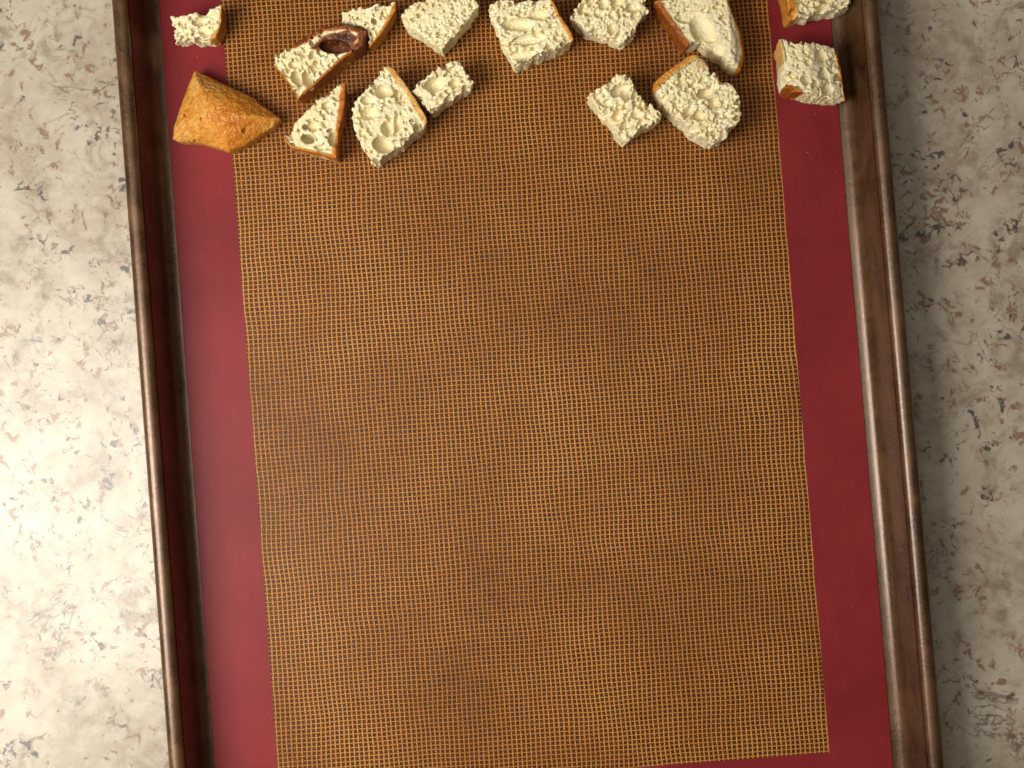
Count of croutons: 15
